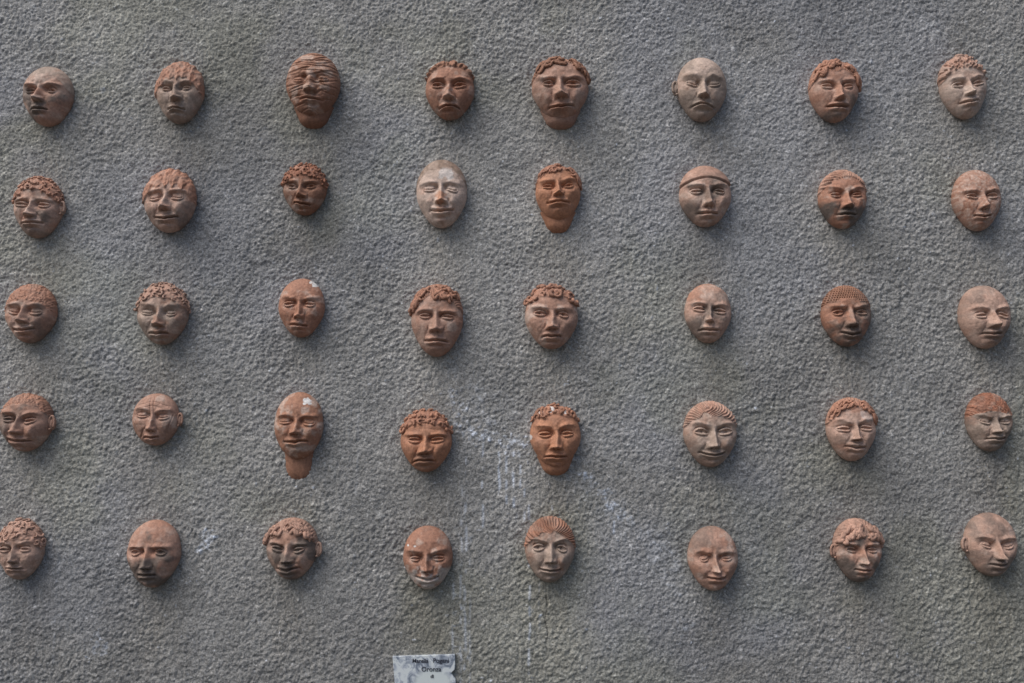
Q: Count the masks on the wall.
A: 40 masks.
